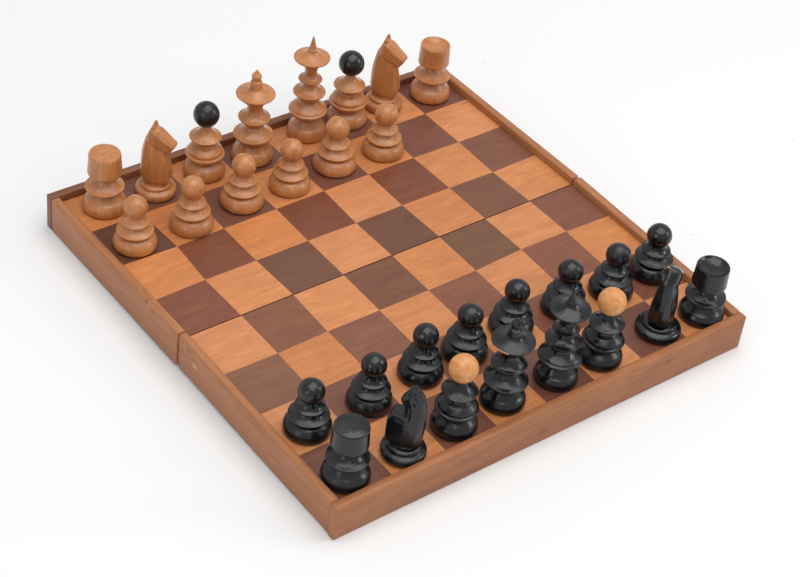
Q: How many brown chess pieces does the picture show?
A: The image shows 14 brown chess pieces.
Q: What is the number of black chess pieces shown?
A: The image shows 16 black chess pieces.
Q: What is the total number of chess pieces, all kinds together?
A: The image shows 30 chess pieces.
